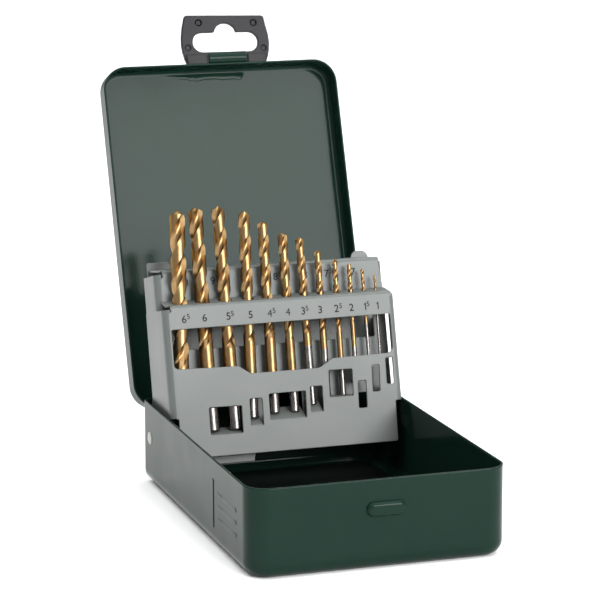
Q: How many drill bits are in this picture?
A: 12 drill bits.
